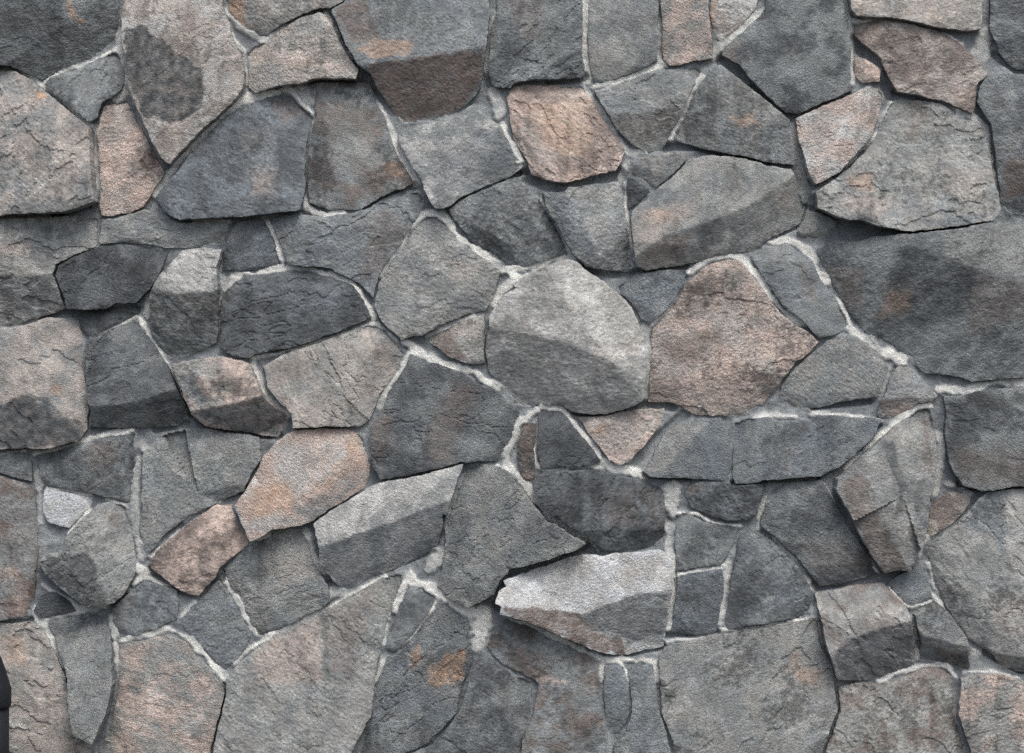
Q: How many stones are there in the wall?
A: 100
